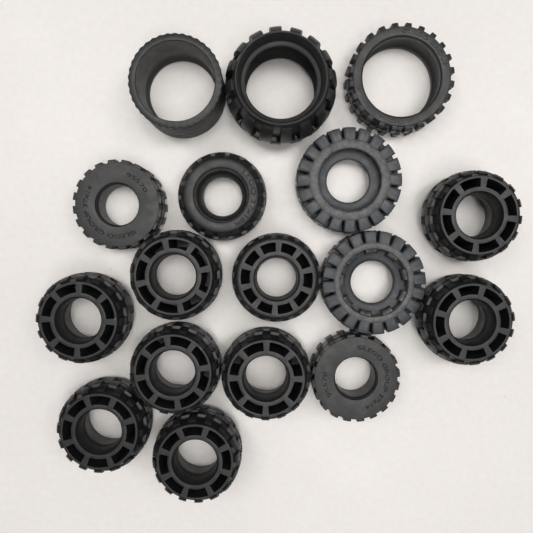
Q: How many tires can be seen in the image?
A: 17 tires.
